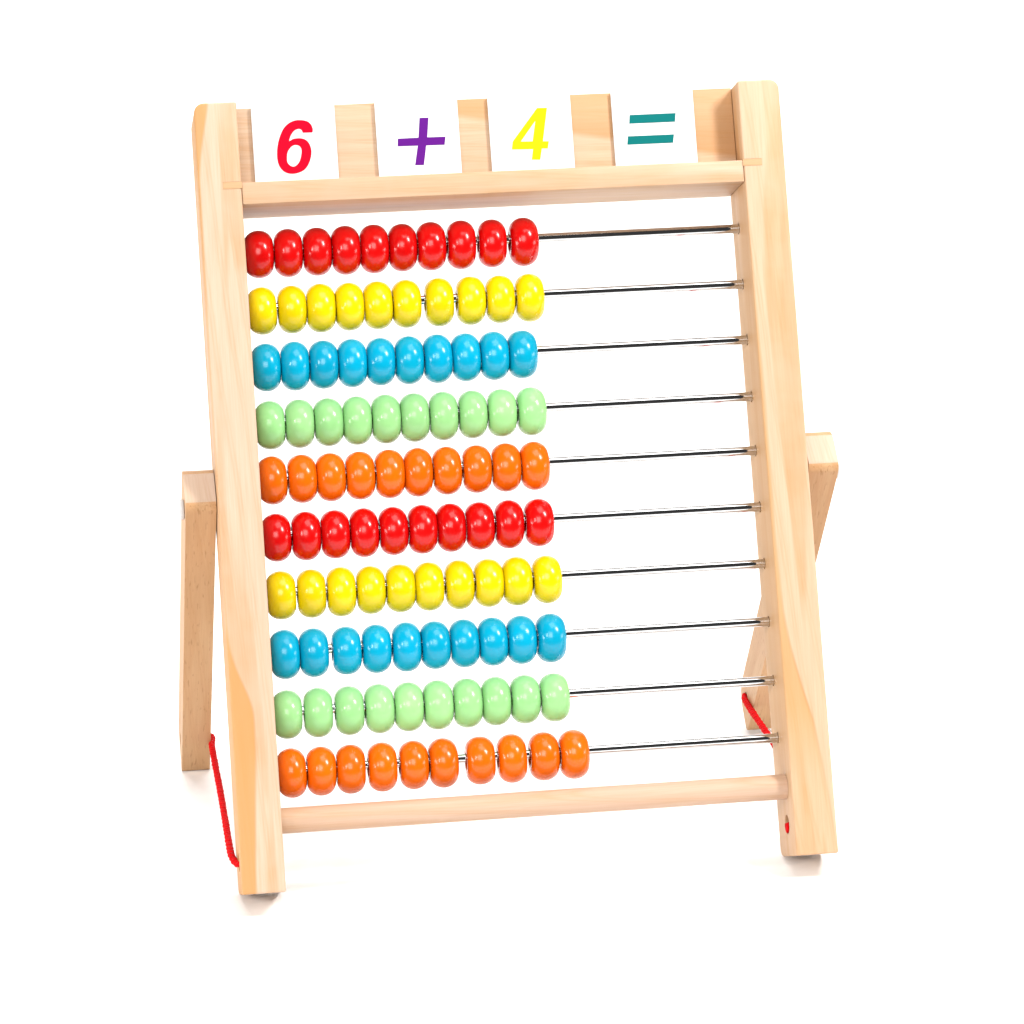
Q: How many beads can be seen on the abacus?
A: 100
